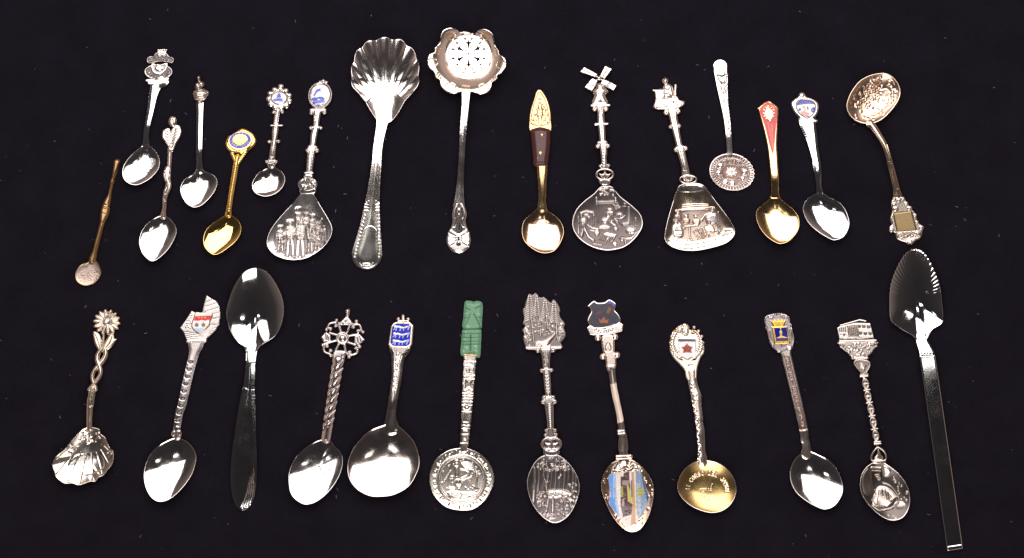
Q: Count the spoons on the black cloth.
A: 28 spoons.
